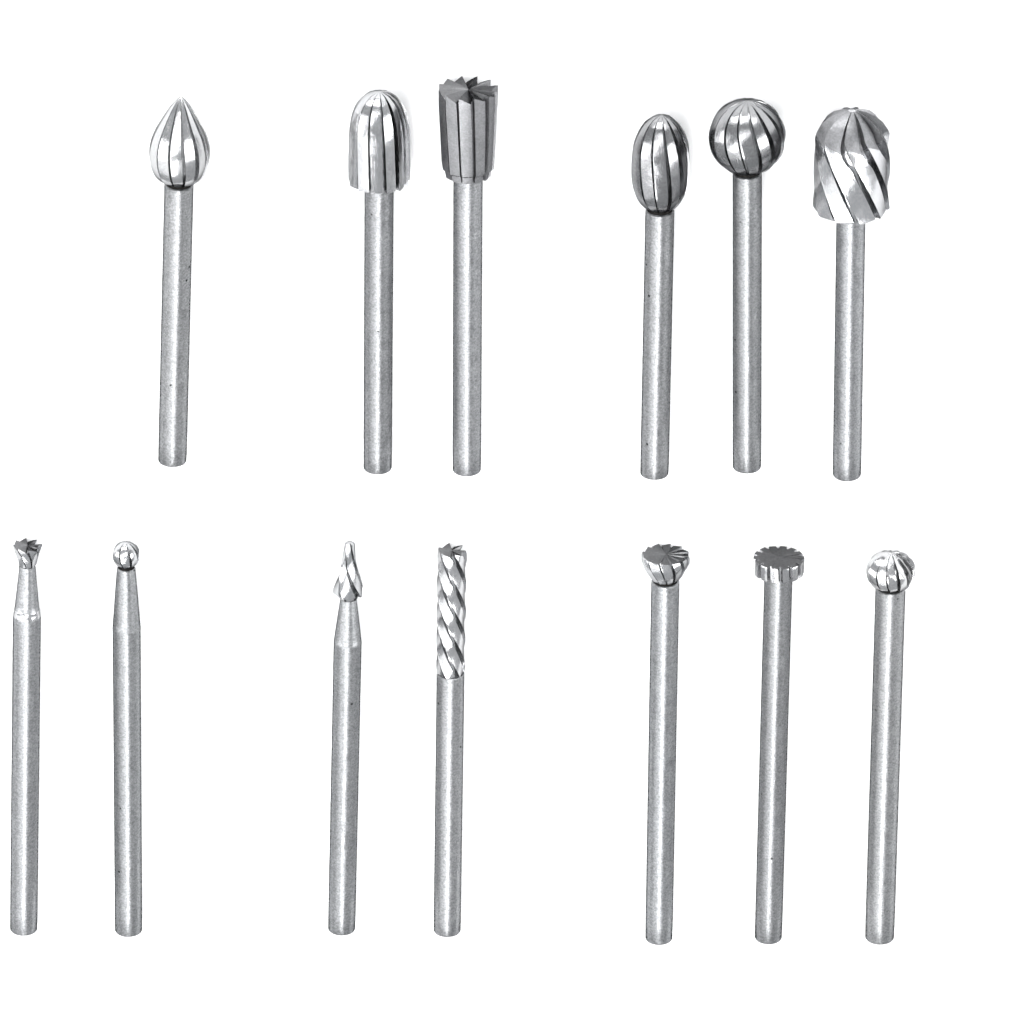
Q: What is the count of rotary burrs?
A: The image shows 13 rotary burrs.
